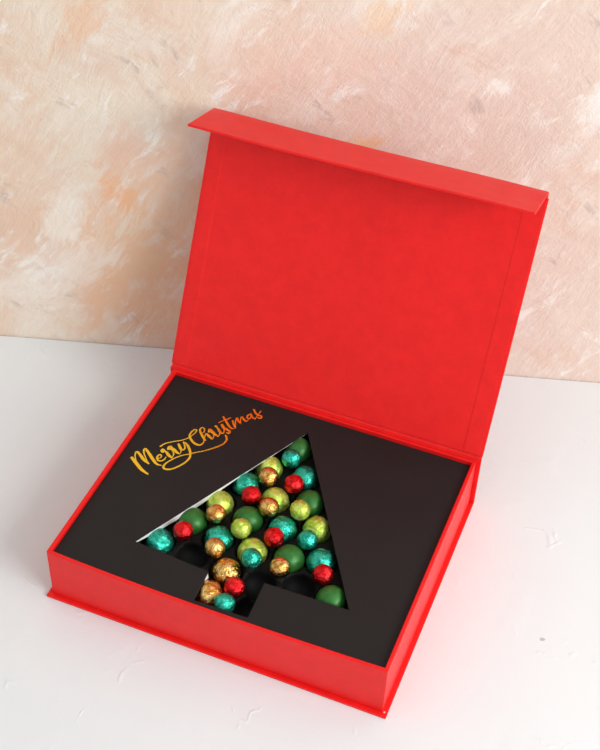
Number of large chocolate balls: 19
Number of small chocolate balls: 17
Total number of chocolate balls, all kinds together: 36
